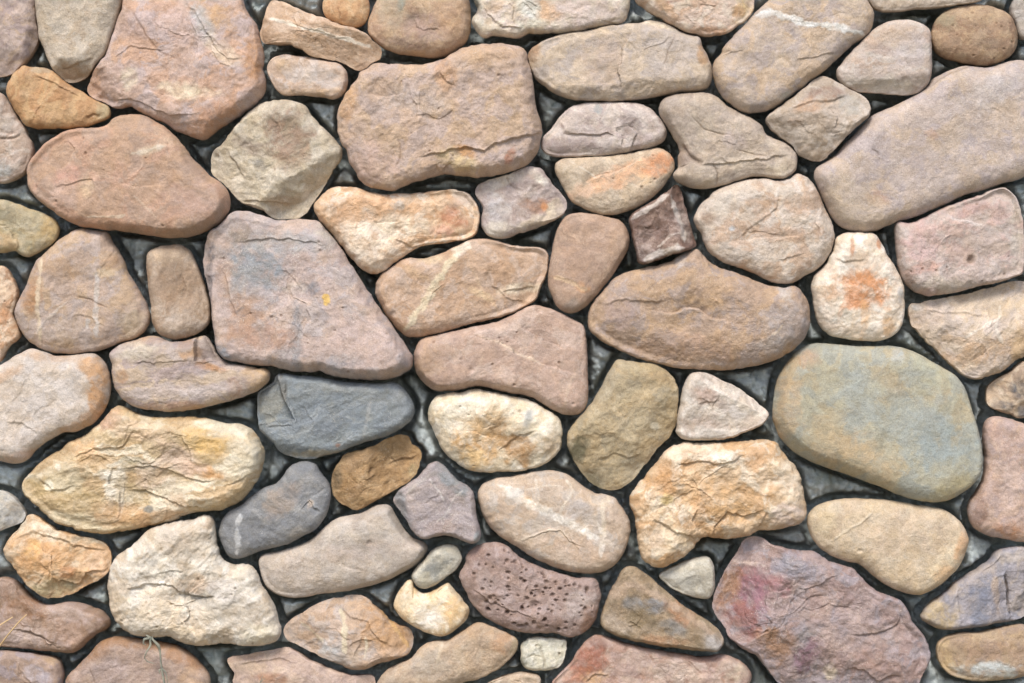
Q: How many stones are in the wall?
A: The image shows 78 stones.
